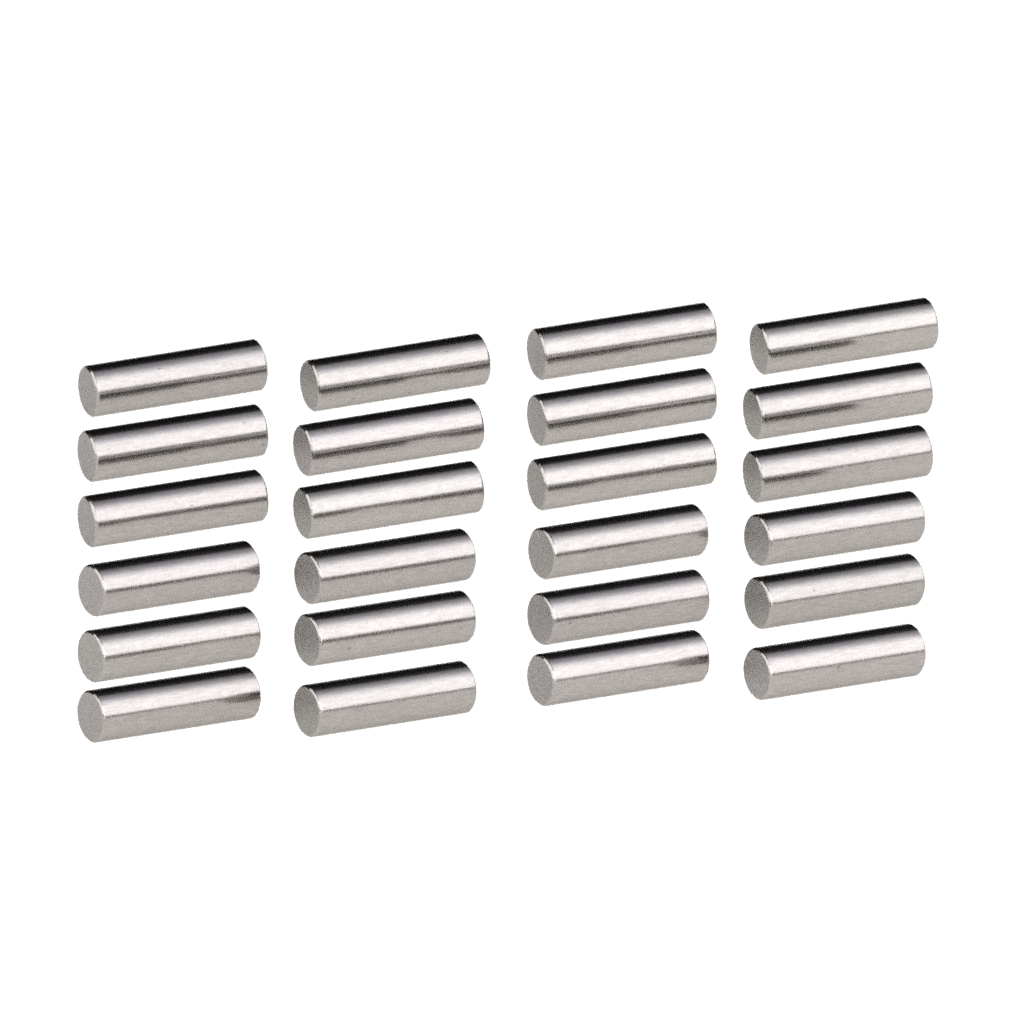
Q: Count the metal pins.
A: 24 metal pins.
